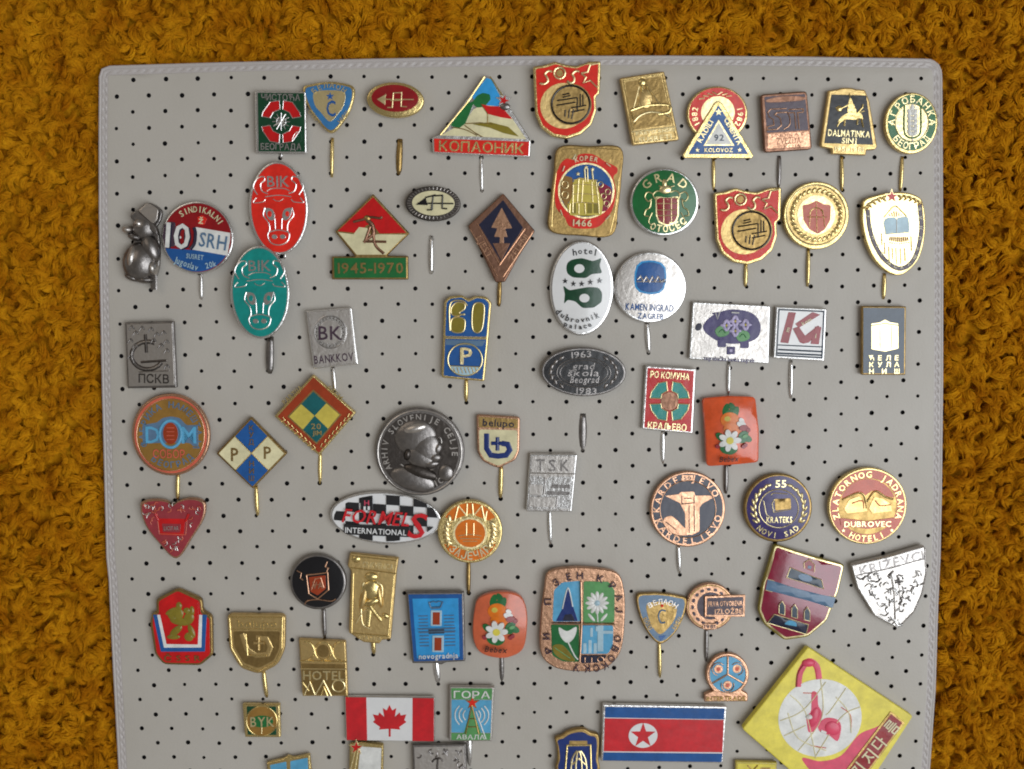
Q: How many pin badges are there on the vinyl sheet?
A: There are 68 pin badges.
